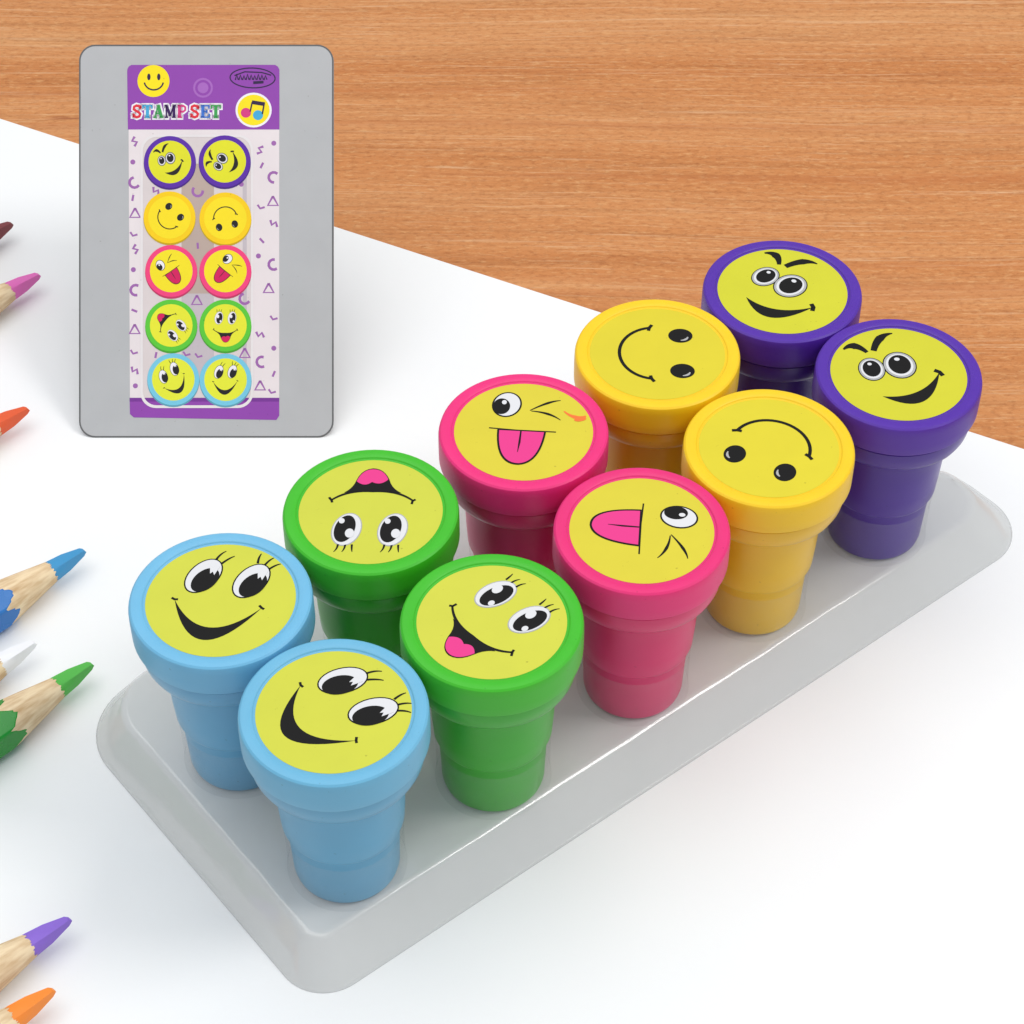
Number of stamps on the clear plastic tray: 10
